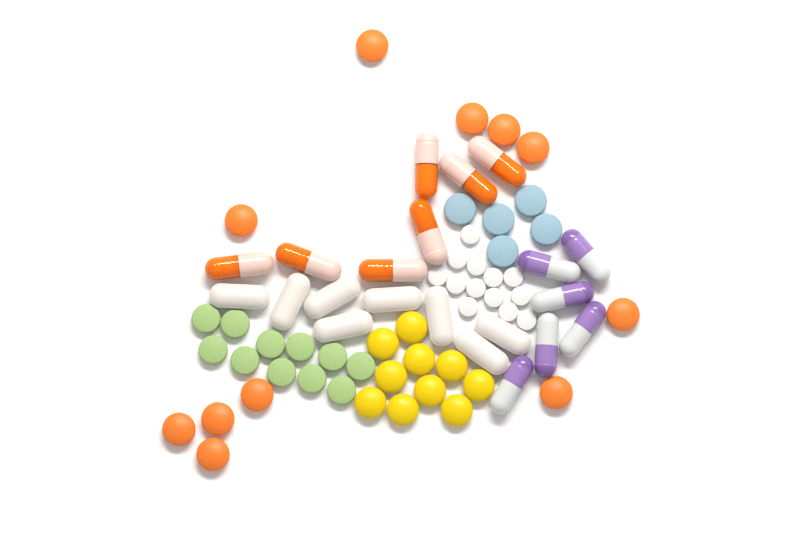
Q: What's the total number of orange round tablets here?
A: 11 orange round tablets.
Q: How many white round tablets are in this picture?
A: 13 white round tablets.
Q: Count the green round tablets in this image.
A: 11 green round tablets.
